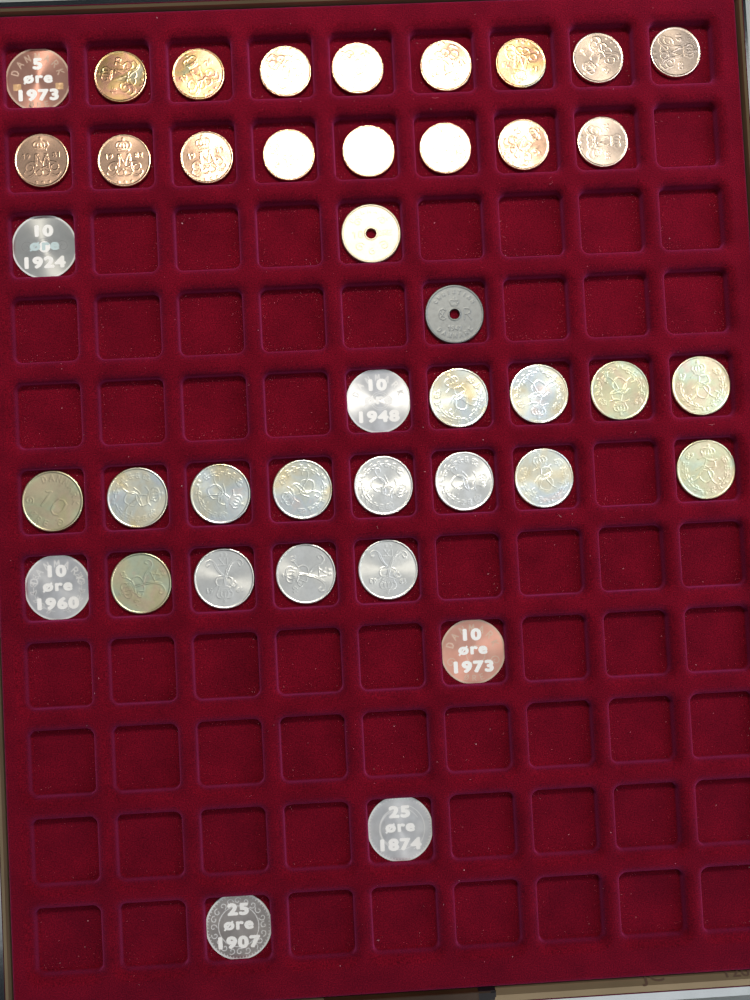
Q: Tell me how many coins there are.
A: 34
